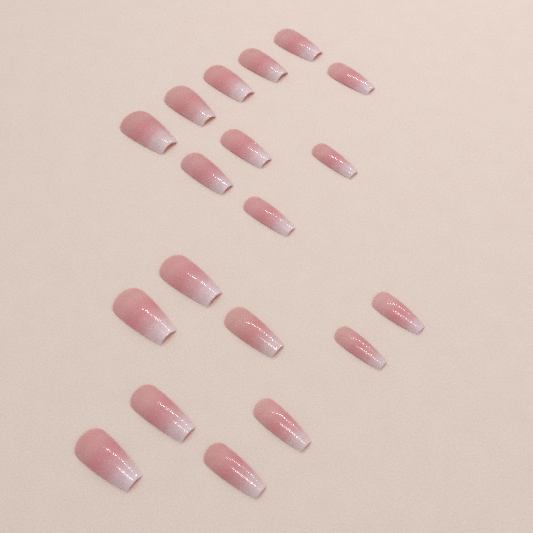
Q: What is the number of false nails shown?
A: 19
